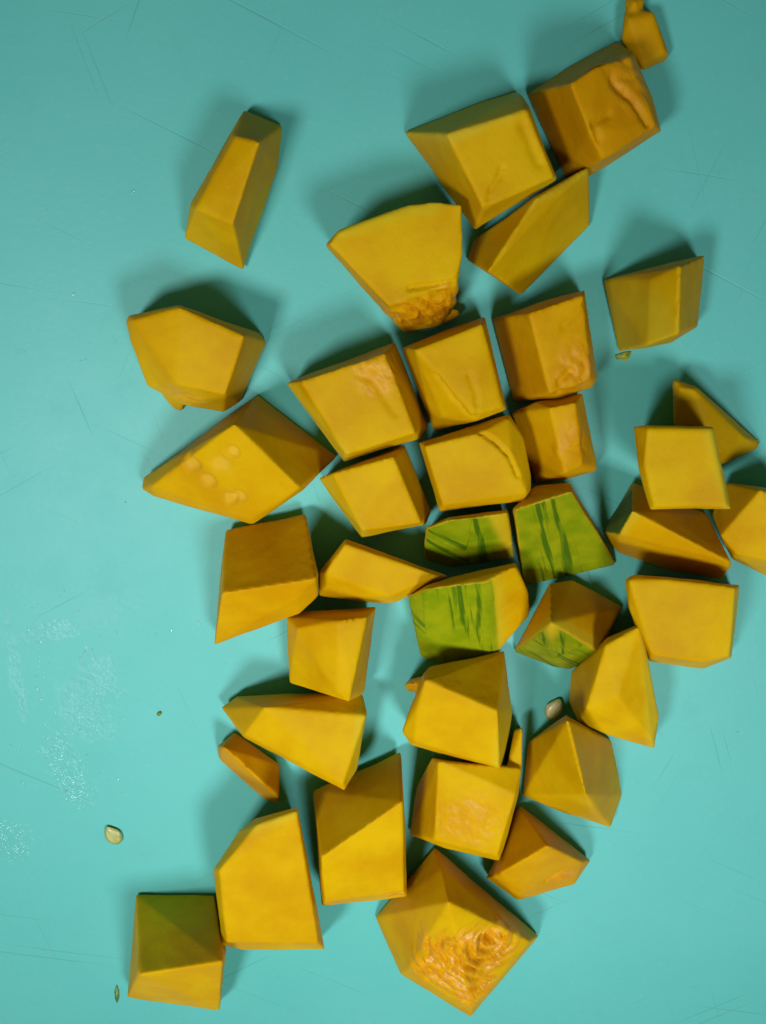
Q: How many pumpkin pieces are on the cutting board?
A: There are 38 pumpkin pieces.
